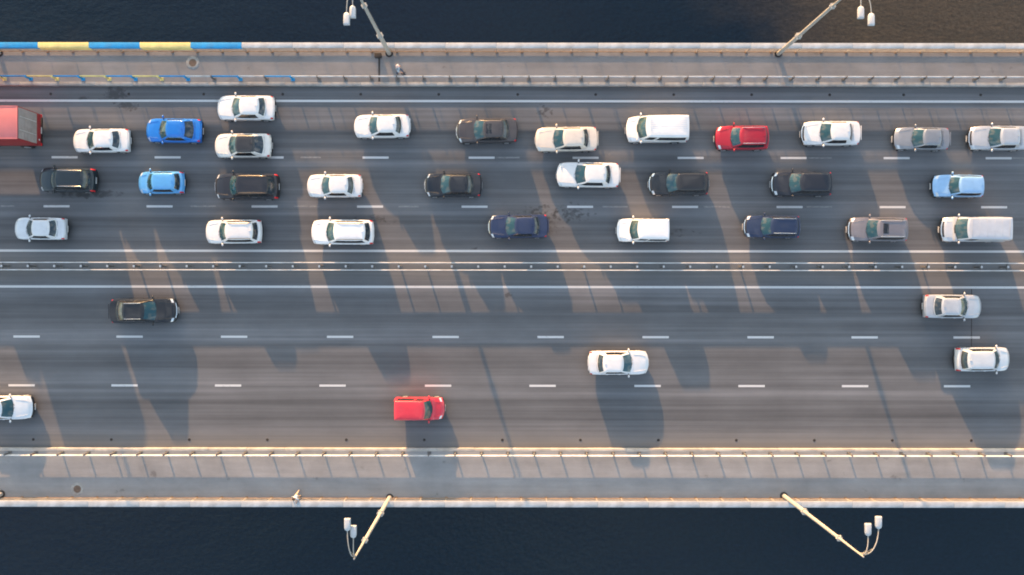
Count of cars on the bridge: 31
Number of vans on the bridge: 4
